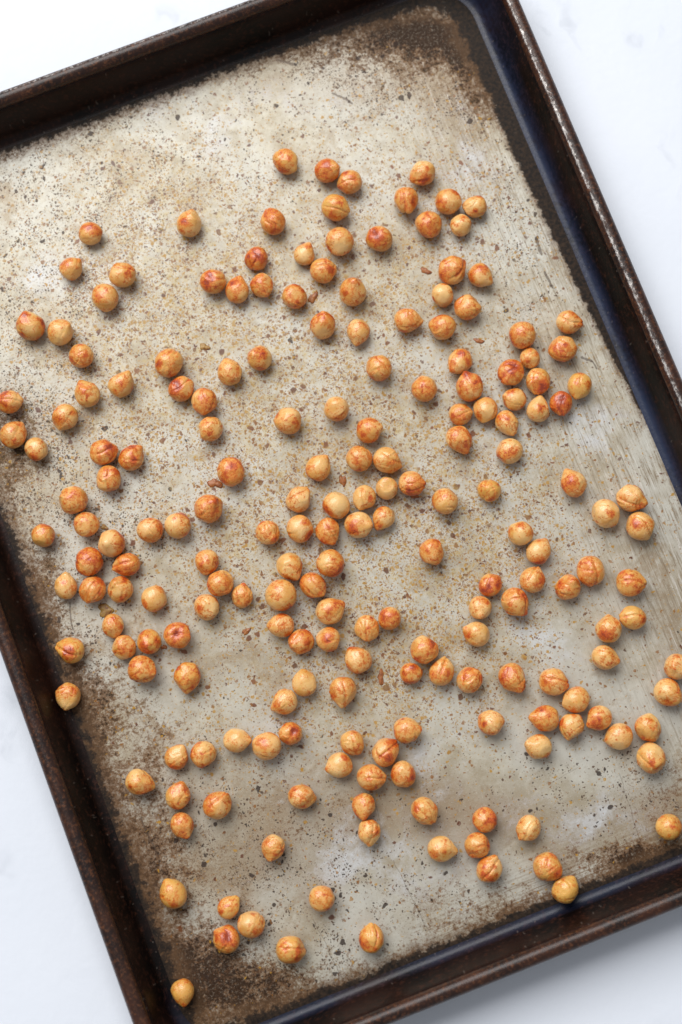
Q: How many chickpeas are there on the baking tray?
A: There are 200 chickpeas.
